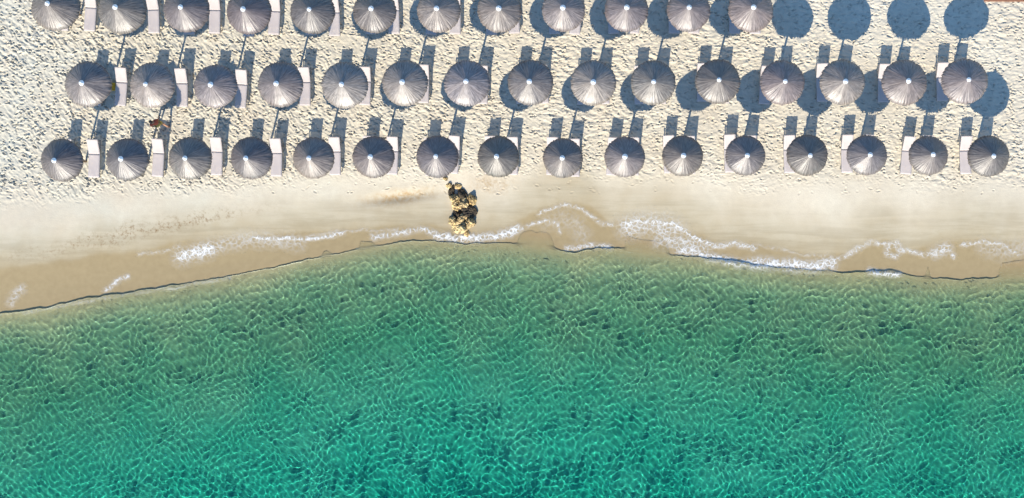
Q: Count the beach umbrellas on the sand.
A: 43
